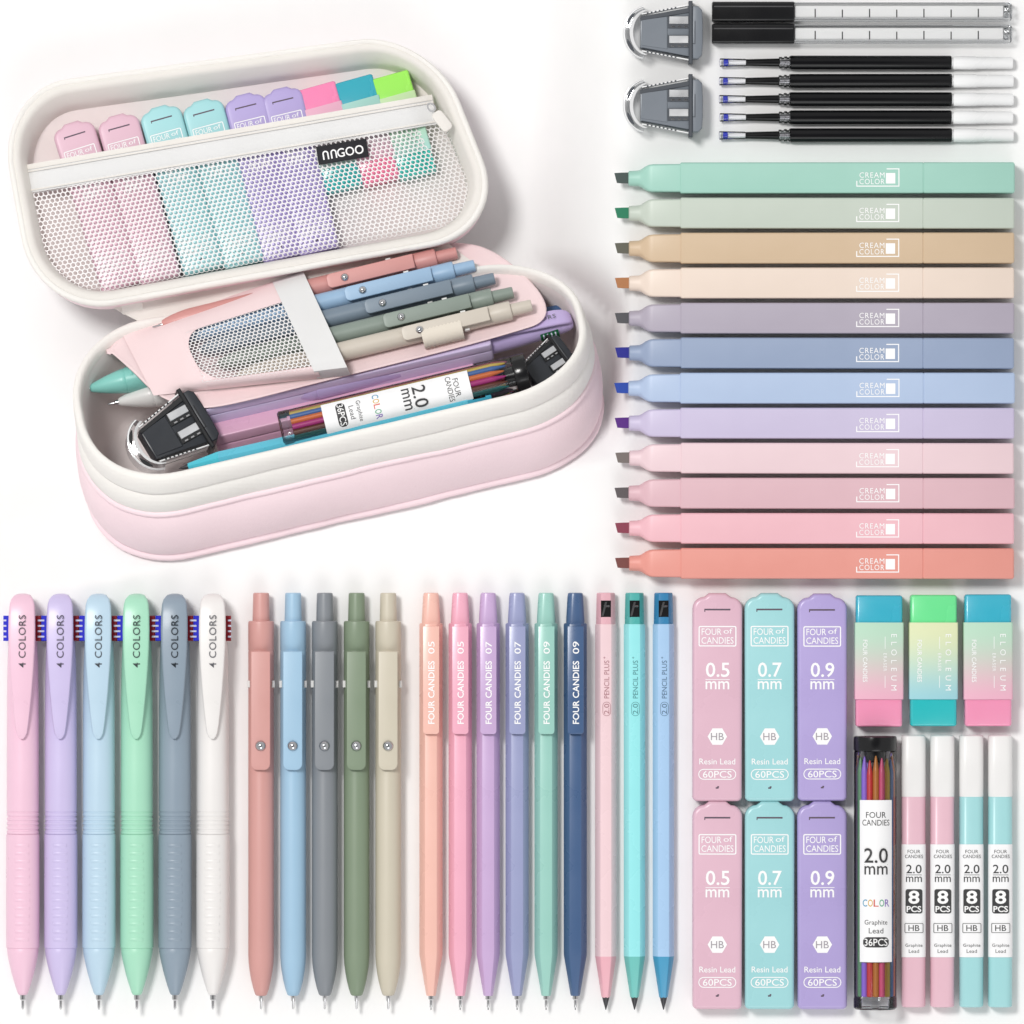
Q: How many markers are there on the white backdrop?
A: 12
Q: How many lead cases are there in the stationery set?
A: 12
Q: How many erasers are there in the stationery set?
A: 6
